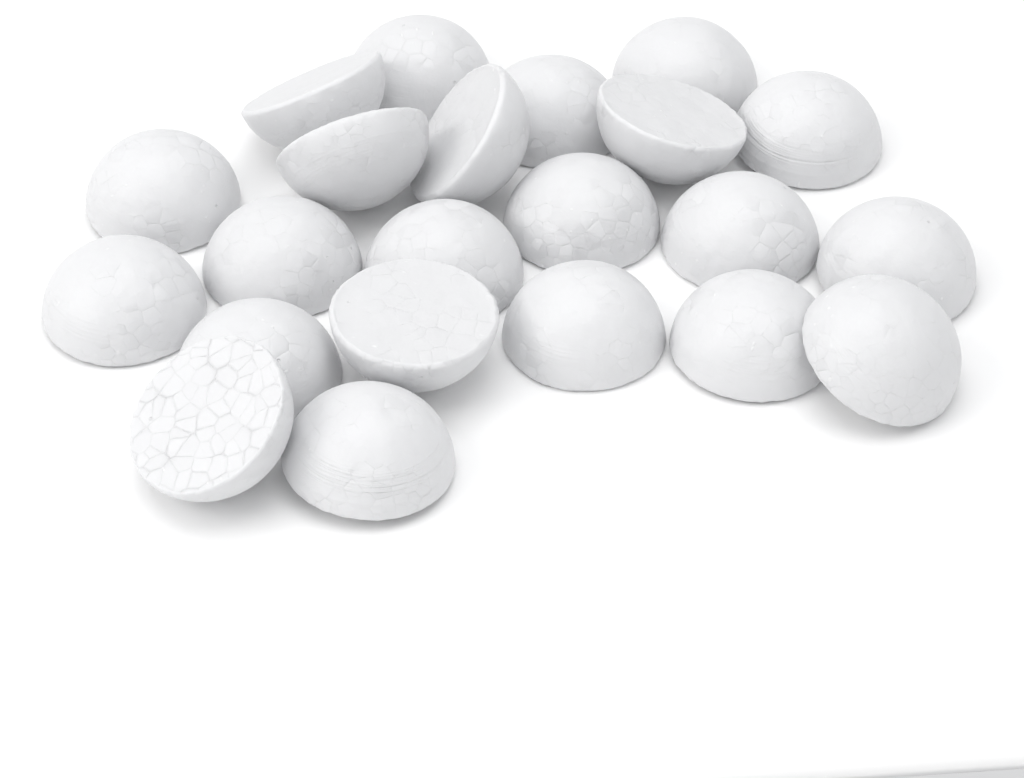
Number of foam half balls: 22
